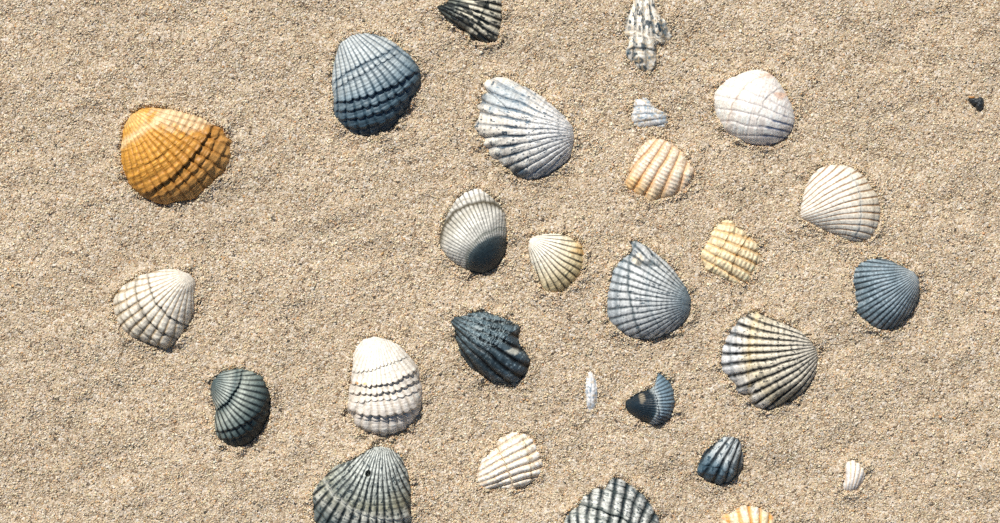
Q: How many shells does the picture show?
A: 27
